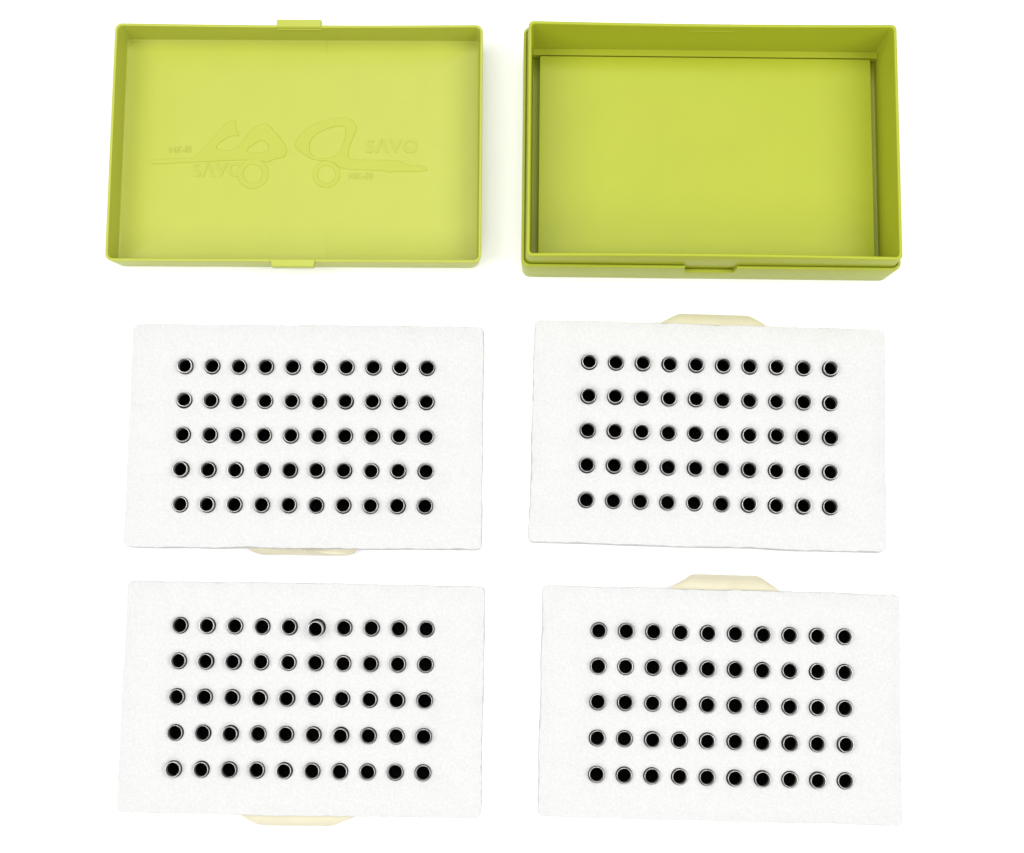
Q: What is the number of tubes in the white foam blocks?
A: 200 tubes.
